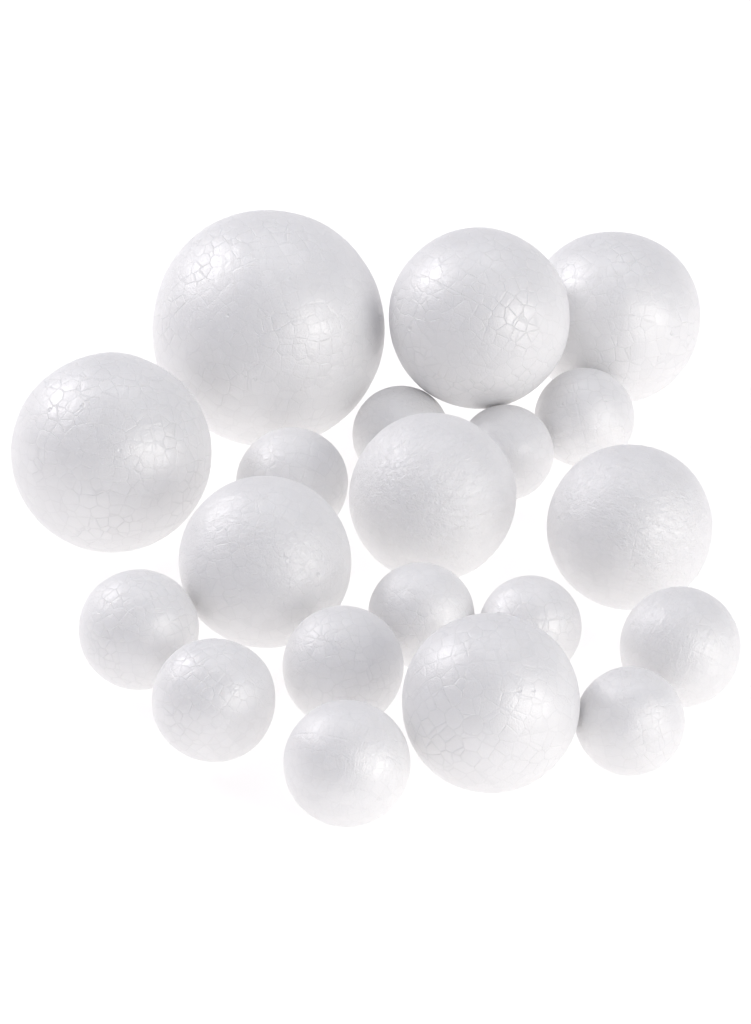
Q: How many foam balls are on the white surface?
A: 20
